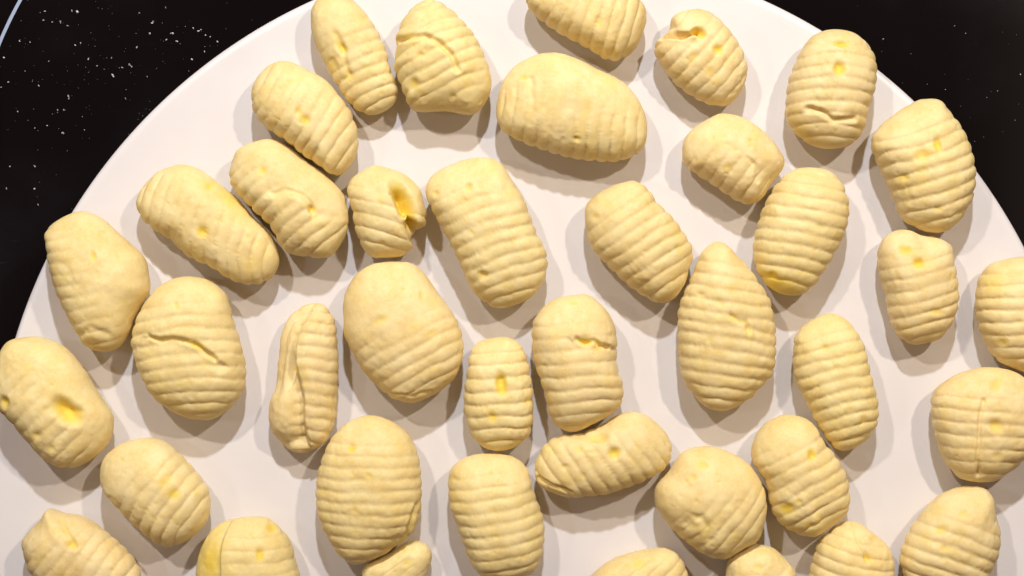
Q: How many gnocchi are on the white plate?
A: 40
